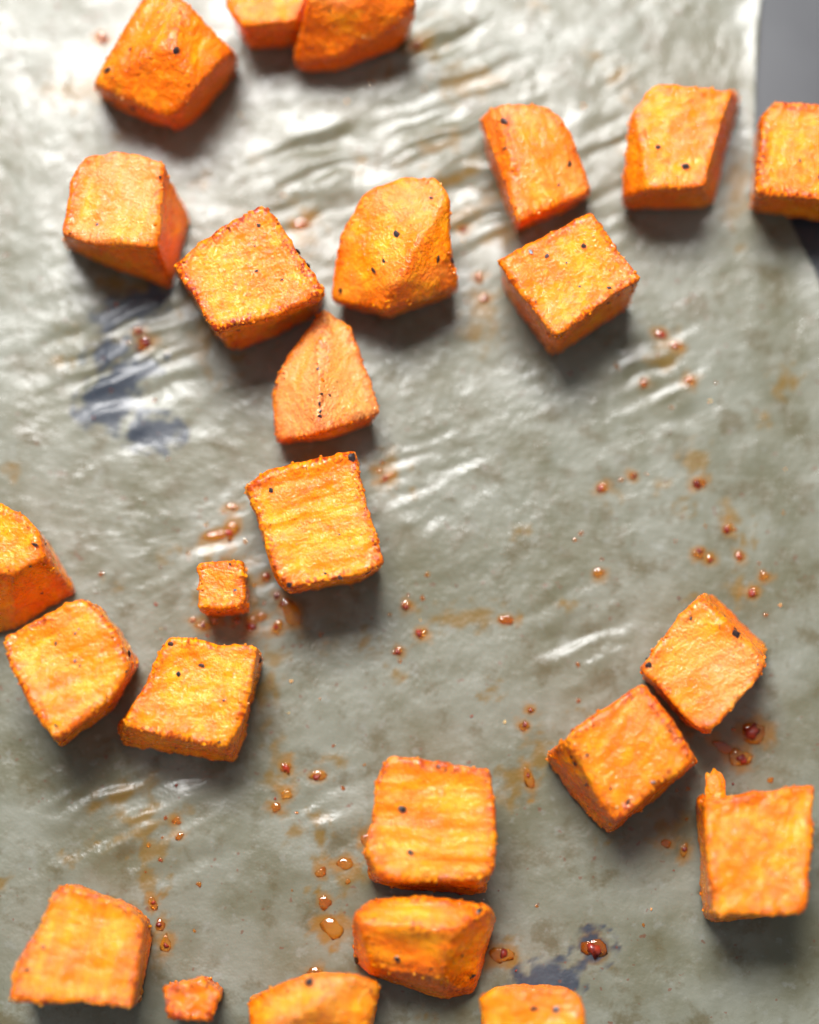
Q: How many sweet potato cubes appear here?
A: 25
